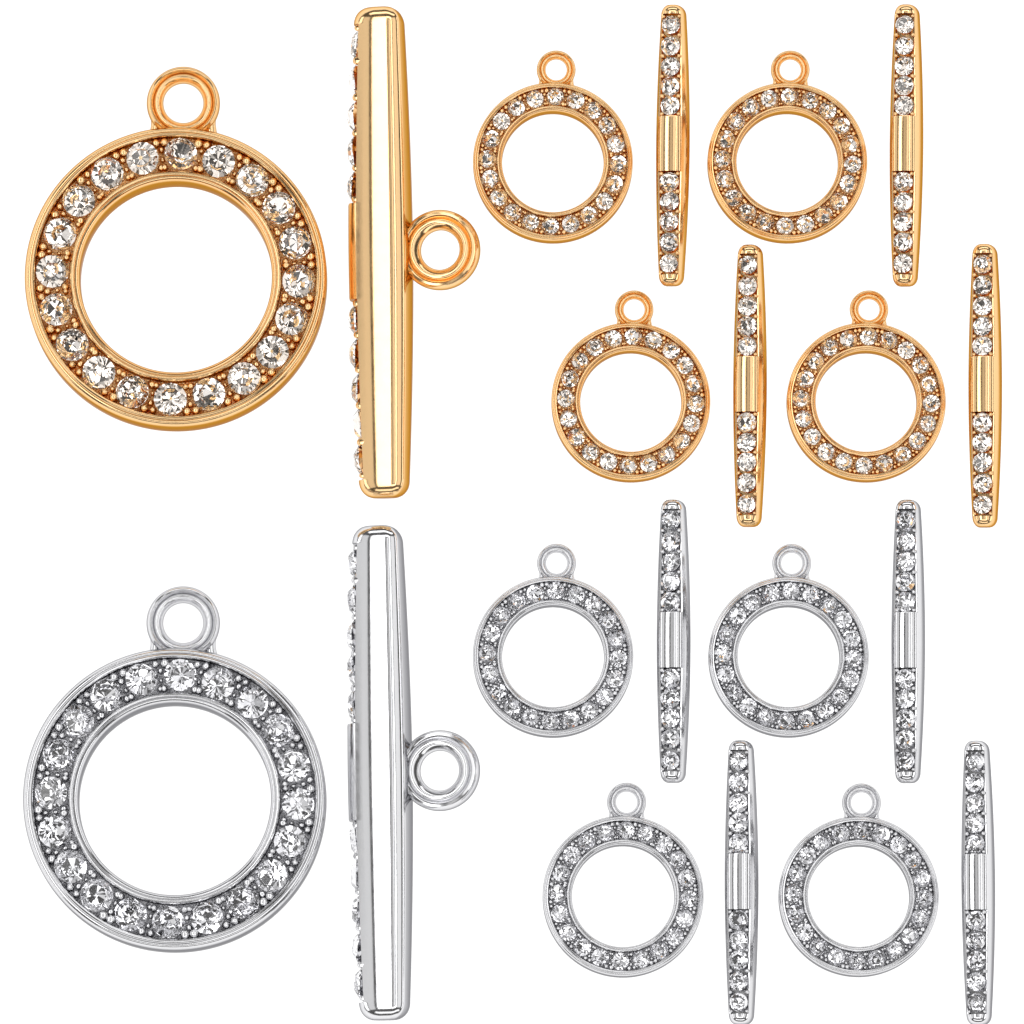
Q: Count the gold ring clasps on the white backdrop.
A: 5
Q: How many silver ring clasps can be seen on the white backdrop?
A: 5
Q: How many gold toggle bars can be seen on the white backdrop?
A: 5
